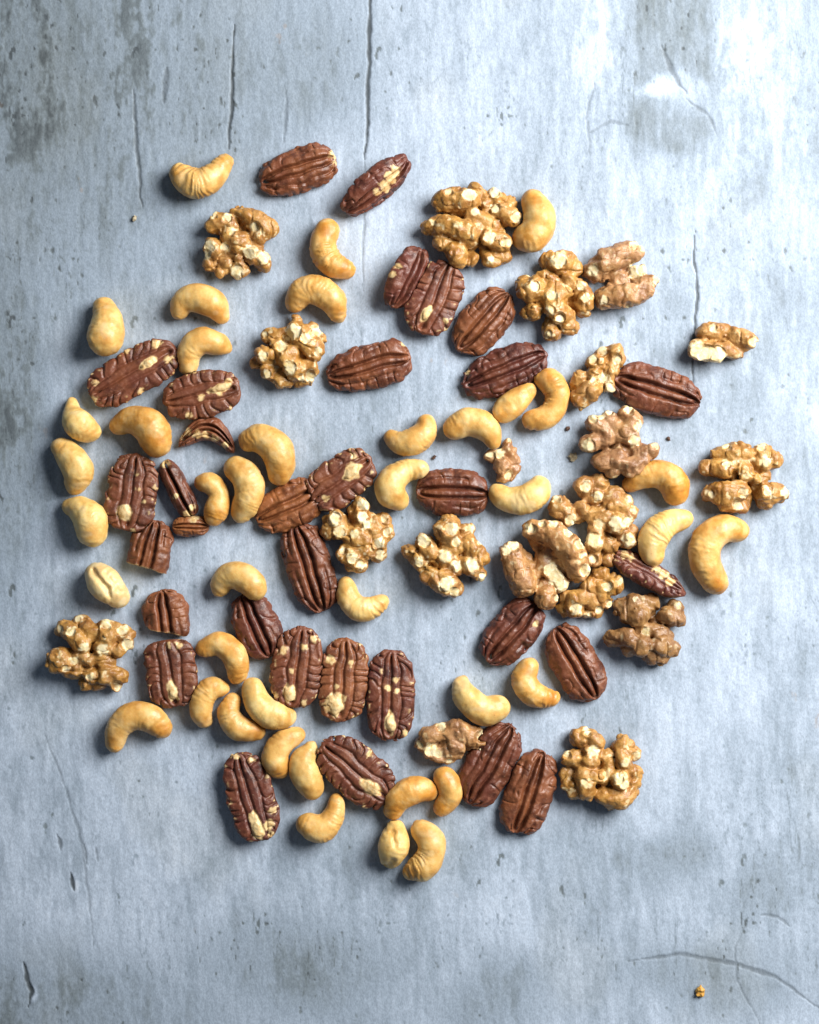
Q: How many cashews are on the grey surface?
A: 40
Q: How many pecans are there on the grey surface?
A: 32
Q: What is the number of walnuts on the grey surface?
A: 19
